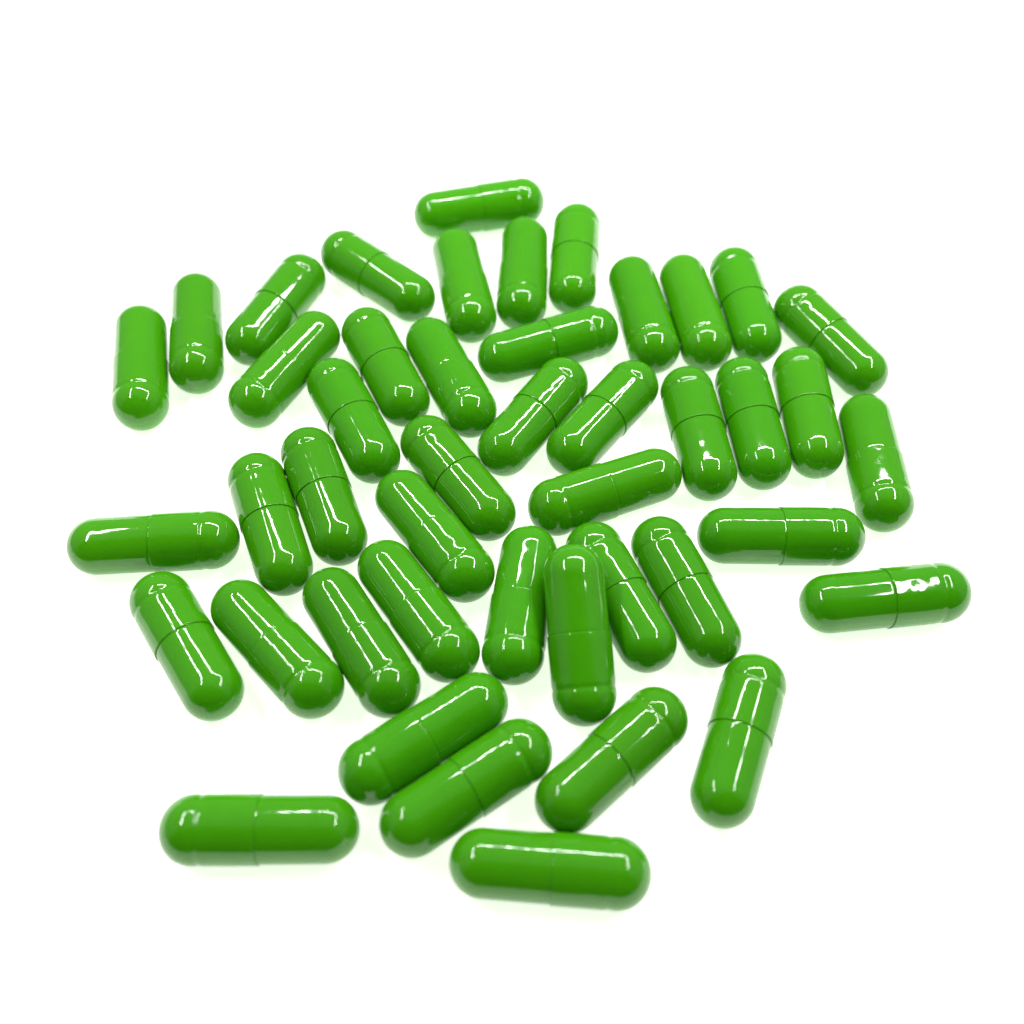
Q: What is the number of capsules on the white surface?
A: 45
